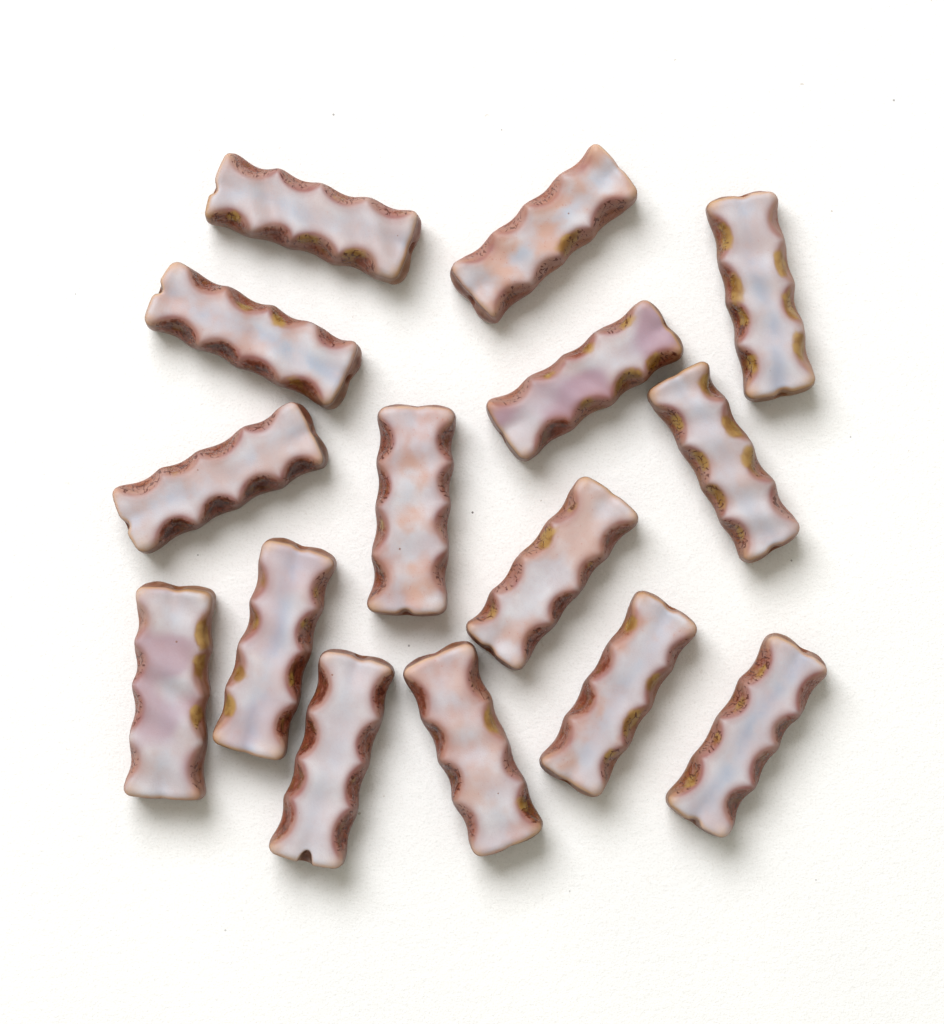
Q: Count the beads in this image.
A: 15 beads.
